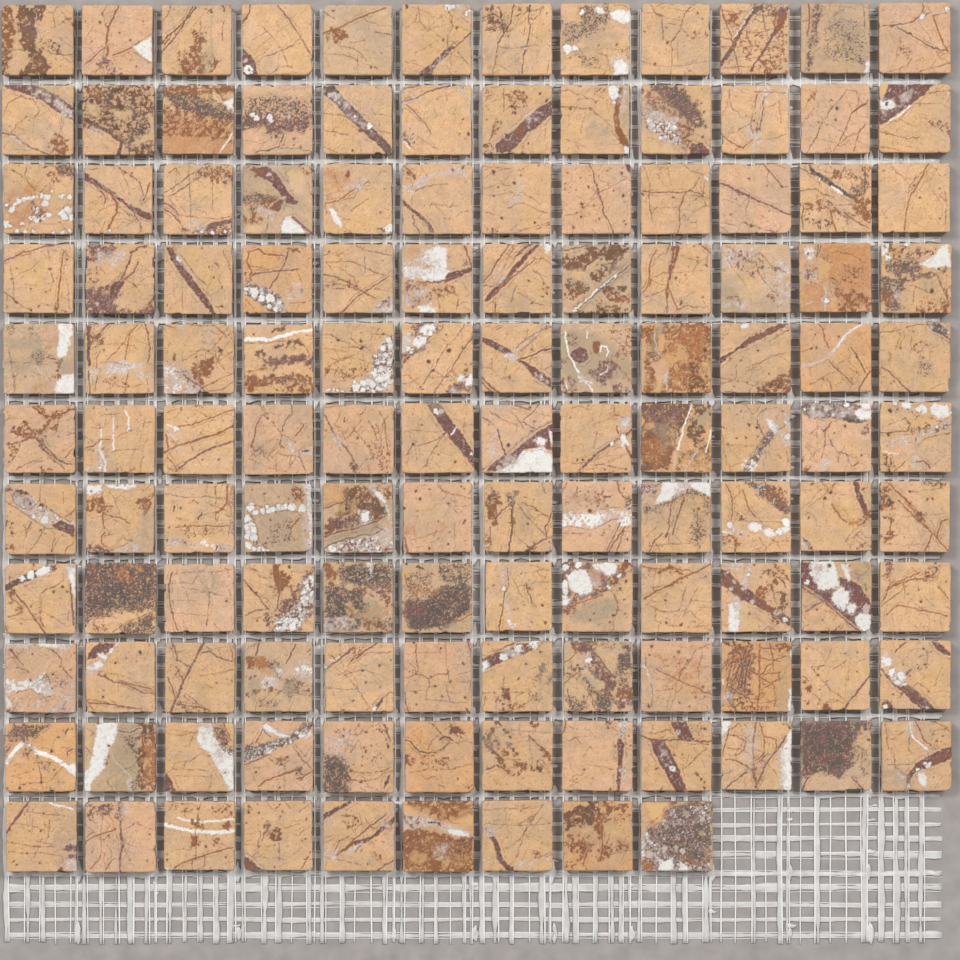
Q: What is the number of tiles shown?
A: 129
